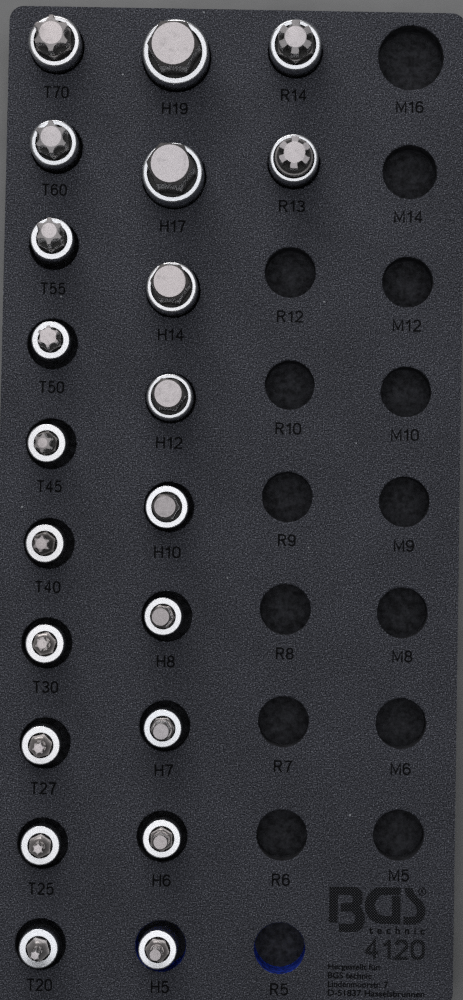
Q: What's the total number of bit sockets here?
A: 21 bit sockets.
